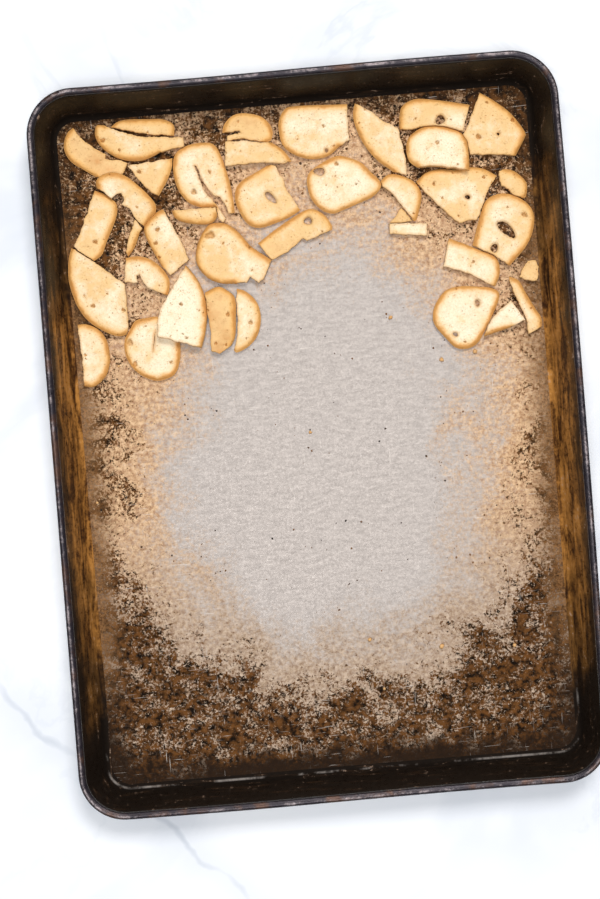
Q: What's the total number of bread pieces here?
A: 39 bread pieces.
